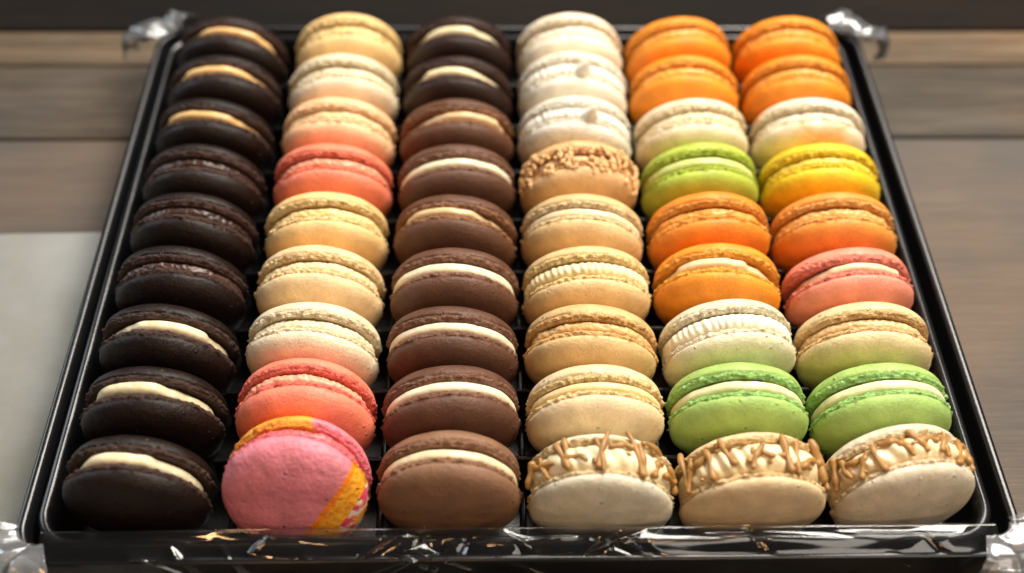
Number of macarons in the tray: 54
